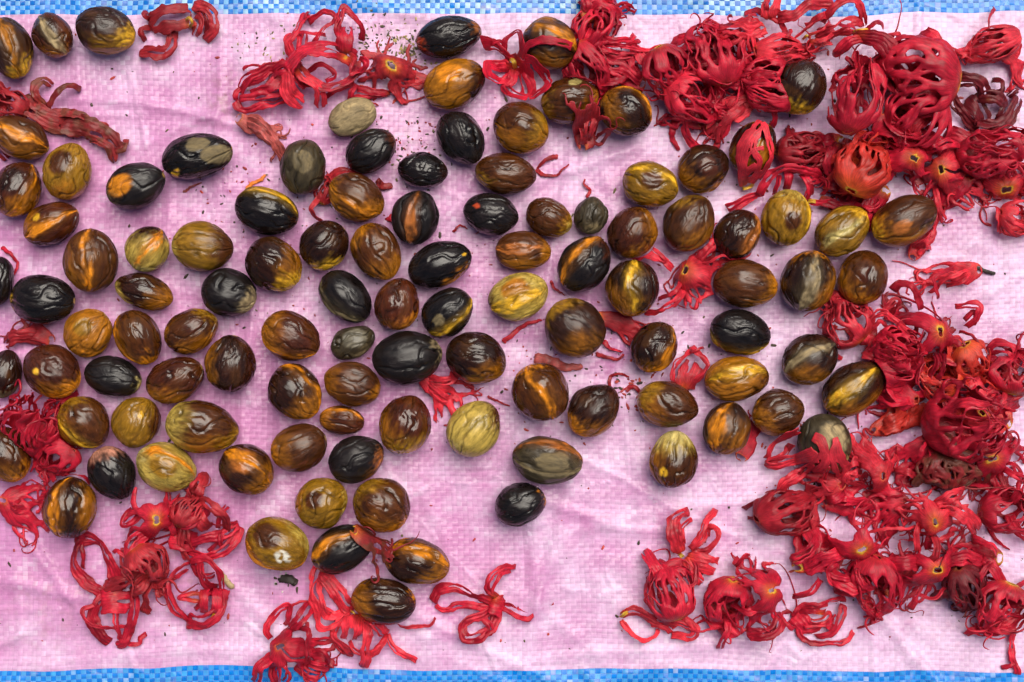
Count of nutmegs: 106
